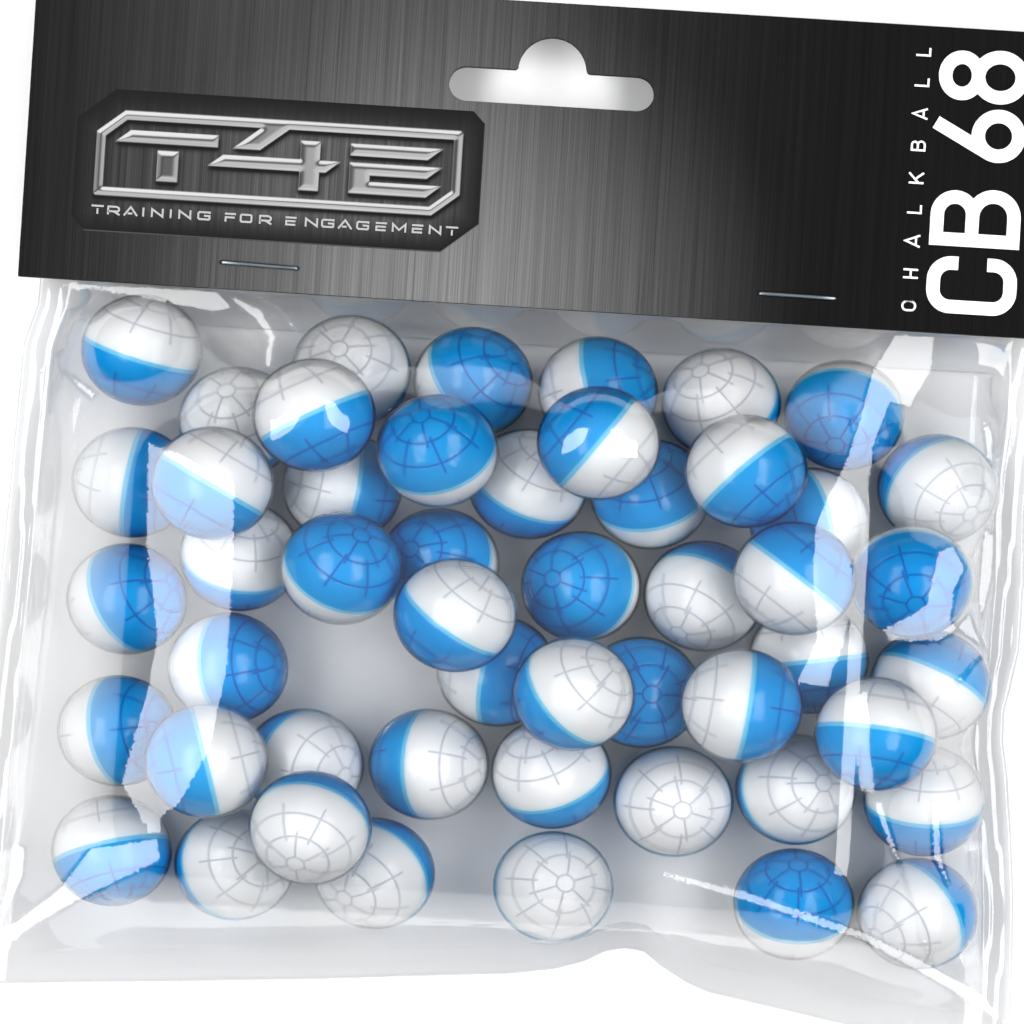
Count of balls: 50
